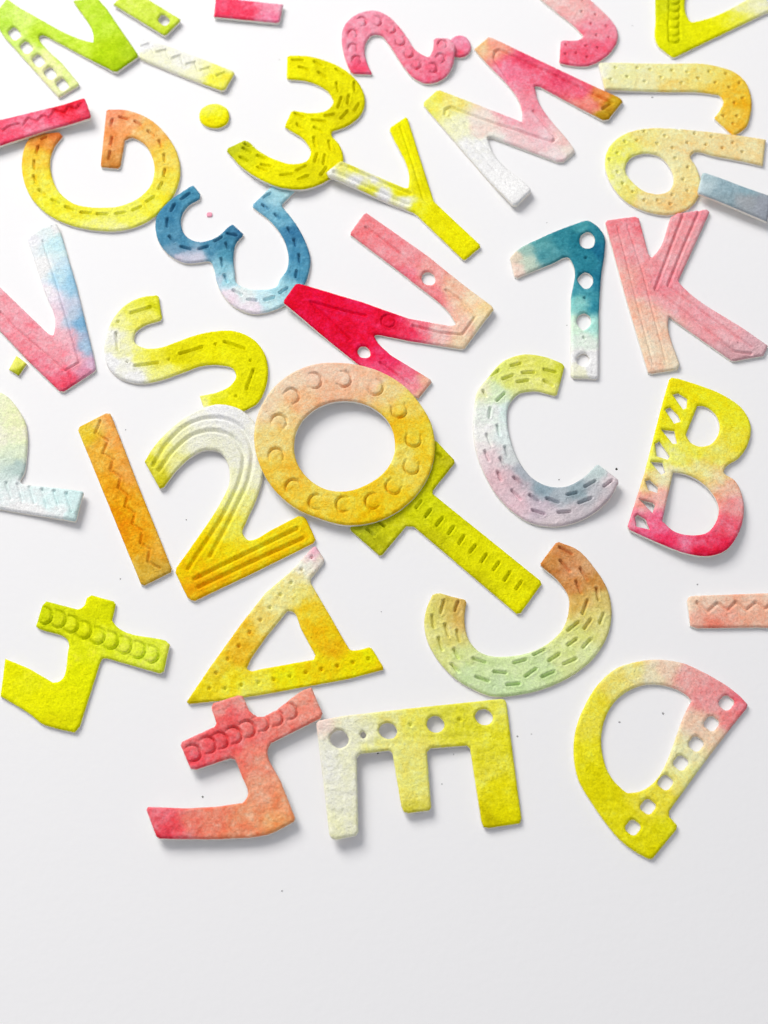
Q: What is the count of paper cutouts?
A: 38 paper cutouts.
